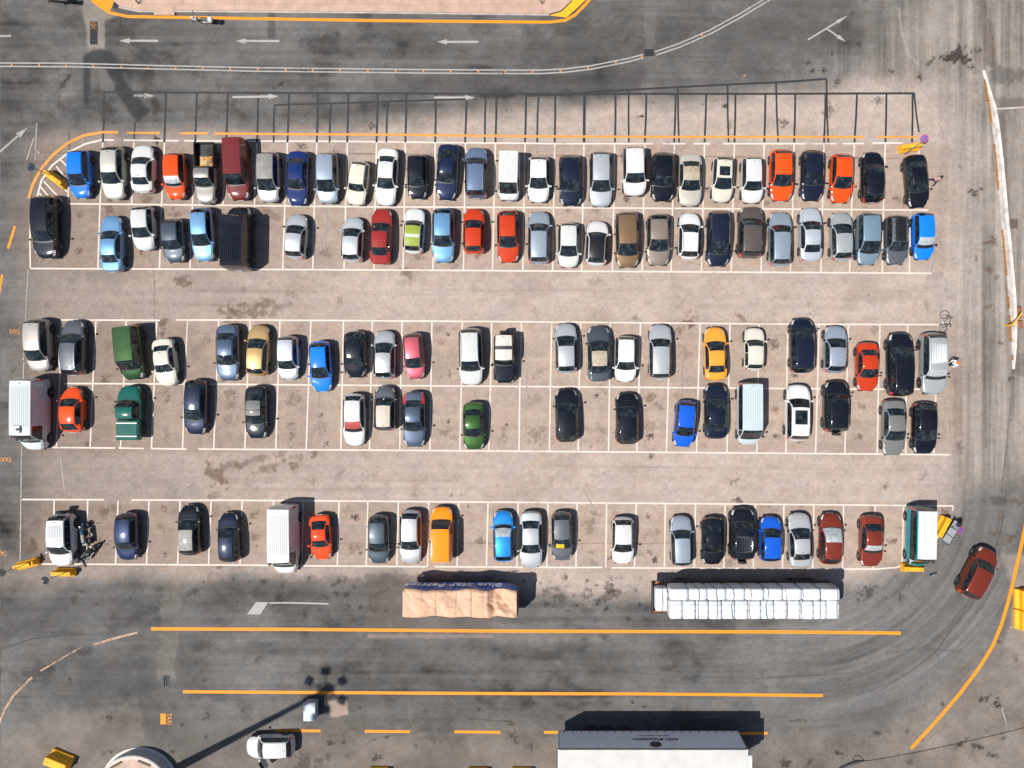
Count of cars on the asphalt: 109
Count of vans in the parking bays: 9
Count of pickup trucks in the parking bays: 2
